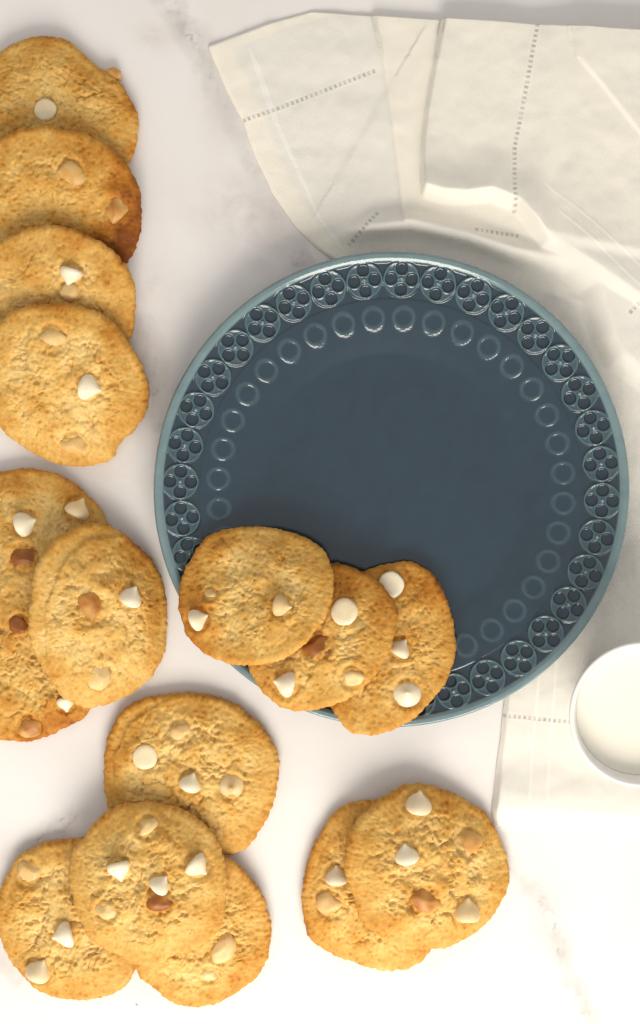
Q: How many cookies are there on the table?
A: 16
